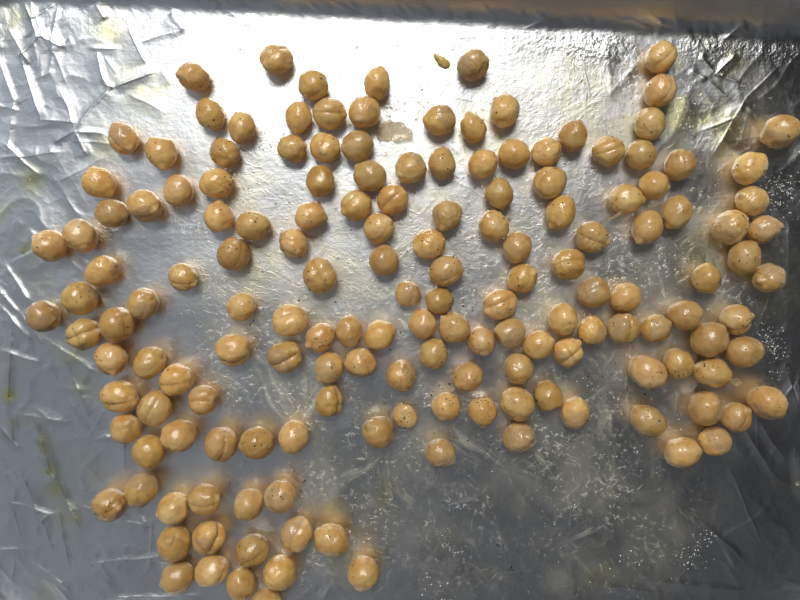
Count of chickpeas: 160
